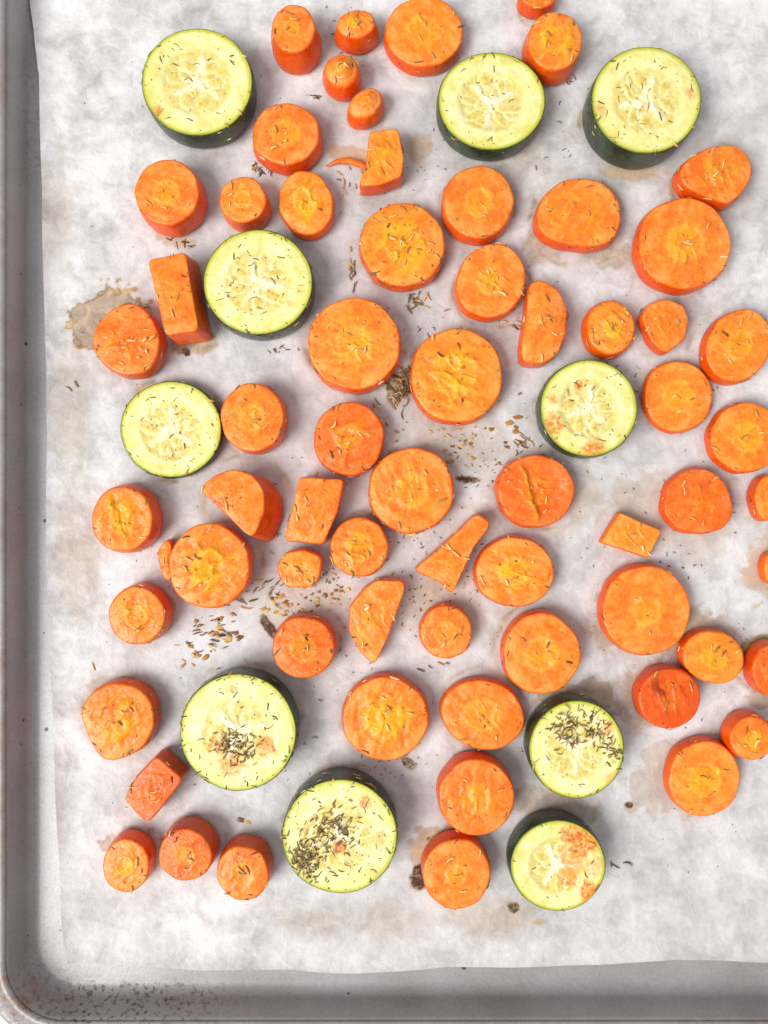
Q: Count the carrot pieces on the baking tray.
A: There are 65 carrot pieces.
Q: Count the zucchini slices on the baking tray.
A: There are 10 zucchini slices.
